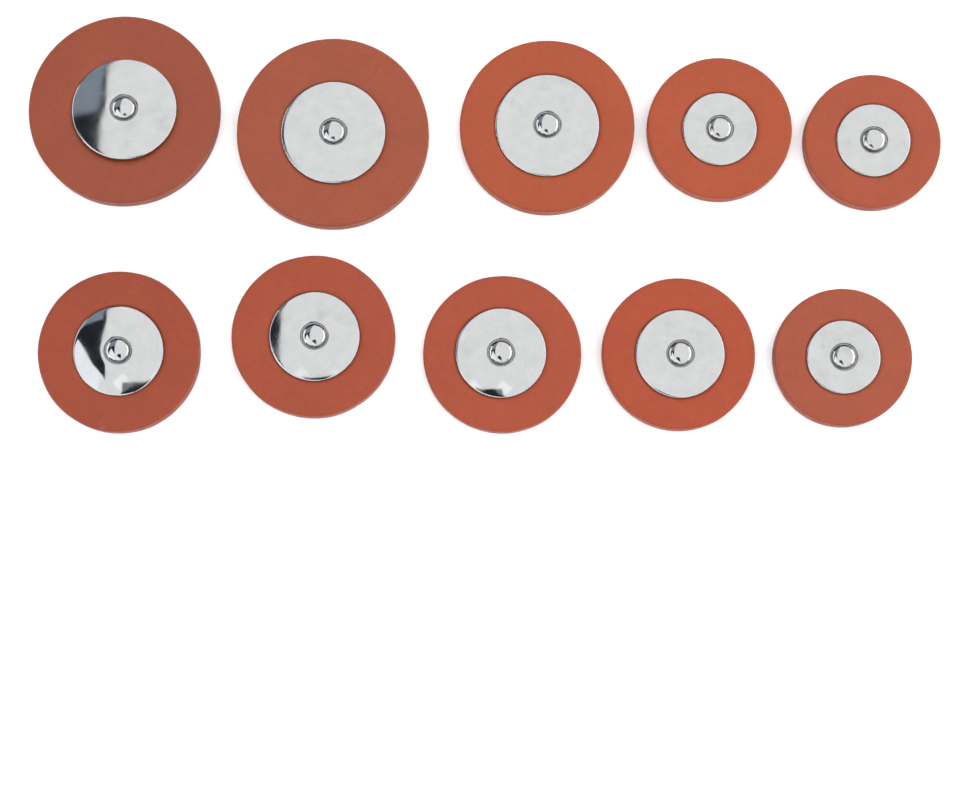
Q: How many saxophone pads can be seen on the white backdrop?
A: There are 10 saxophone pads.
